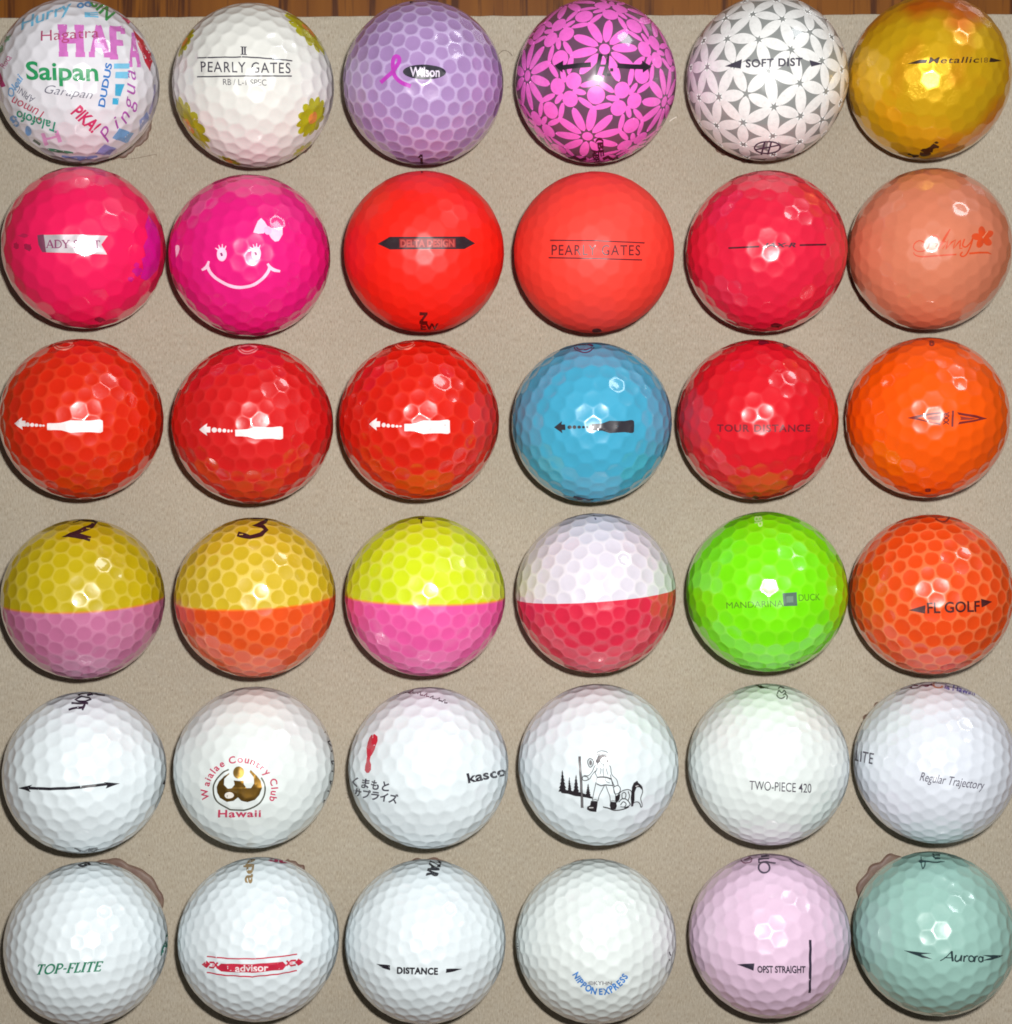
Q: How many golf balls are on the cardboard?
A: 36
